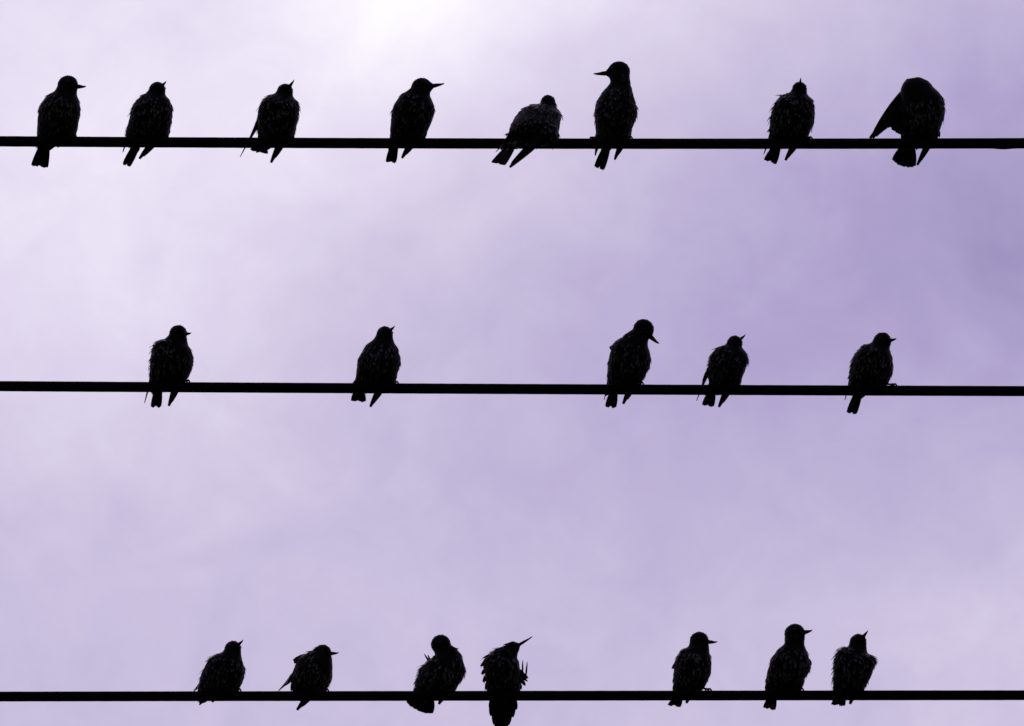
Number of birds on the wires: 20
